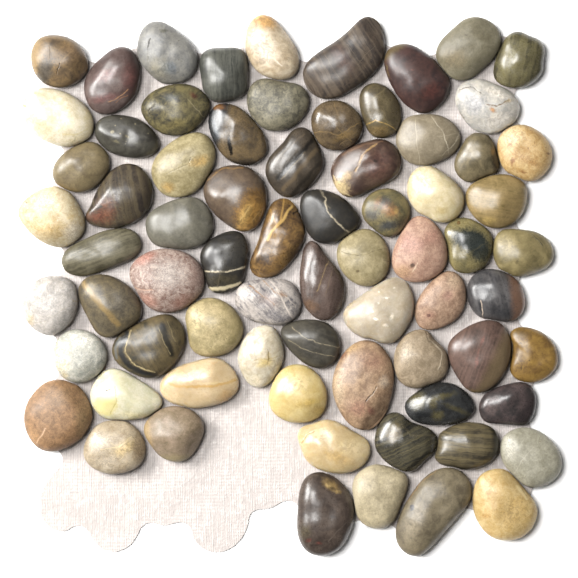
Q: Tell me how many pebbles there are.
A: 72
